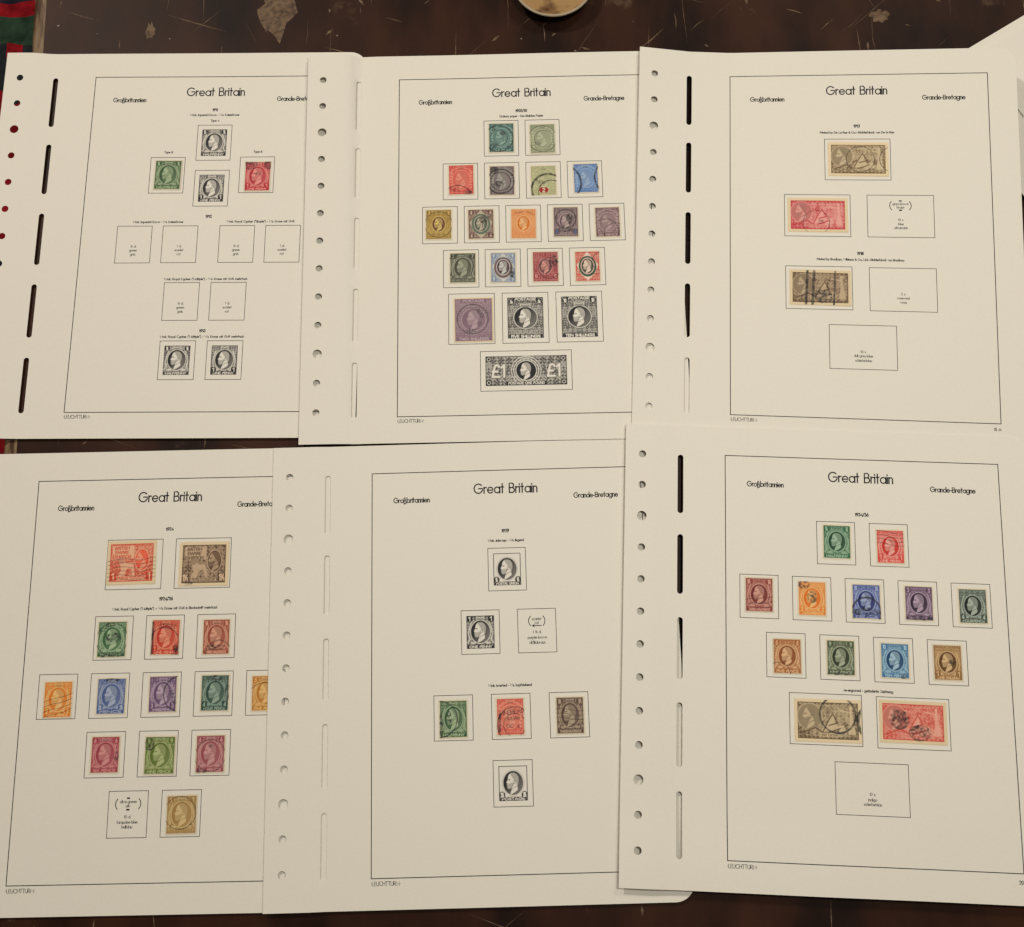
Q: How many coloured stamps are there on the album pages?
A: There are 51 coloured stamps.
